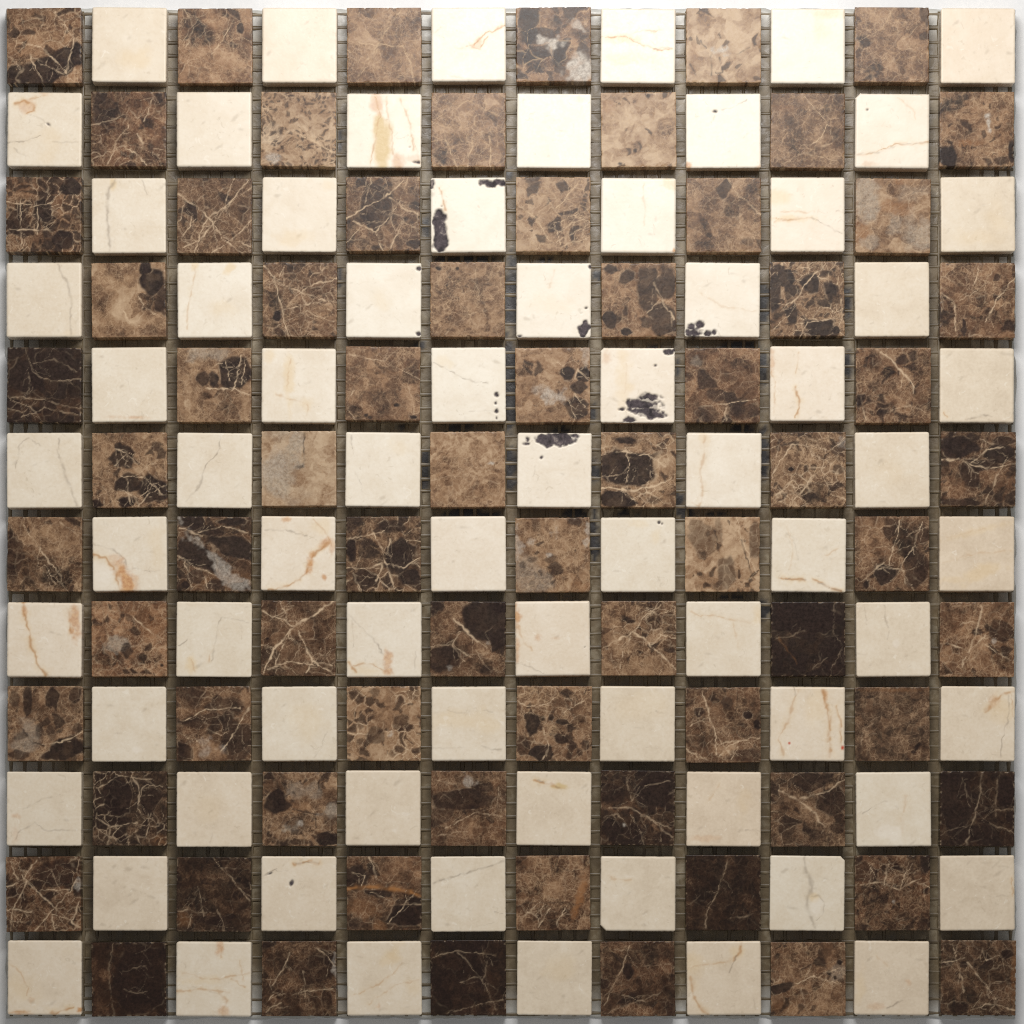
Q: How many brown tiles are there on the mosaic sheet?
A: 72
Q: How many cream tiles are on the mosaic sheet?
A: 72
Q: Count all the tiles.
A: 144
